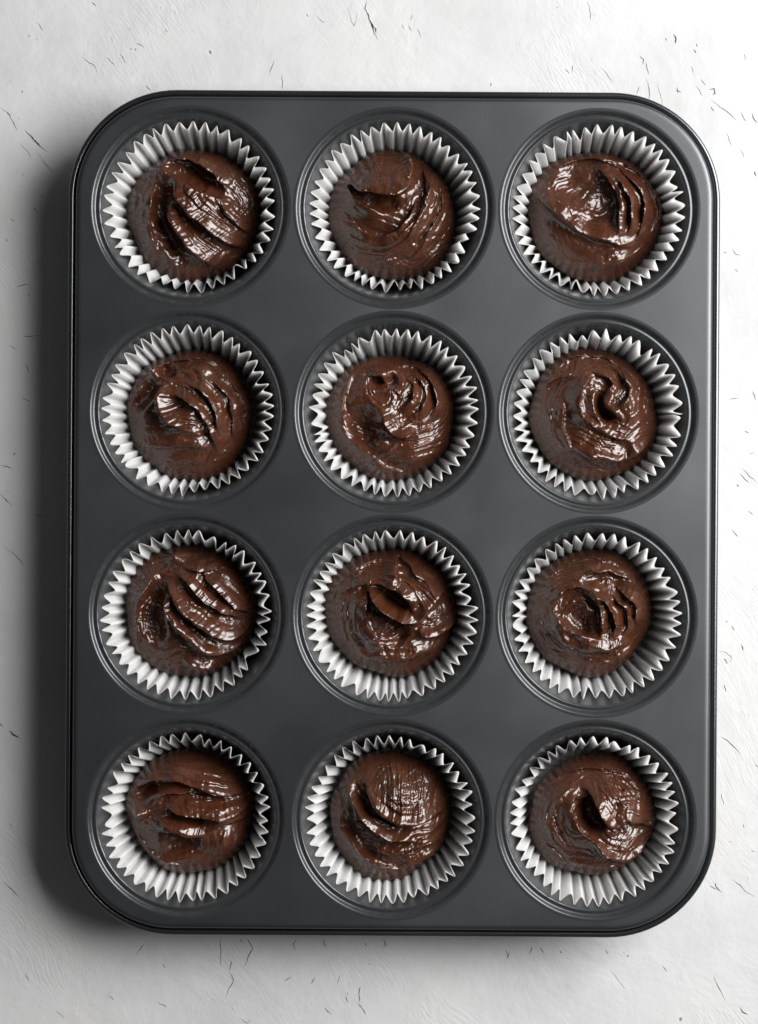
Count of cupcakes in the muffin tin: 12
